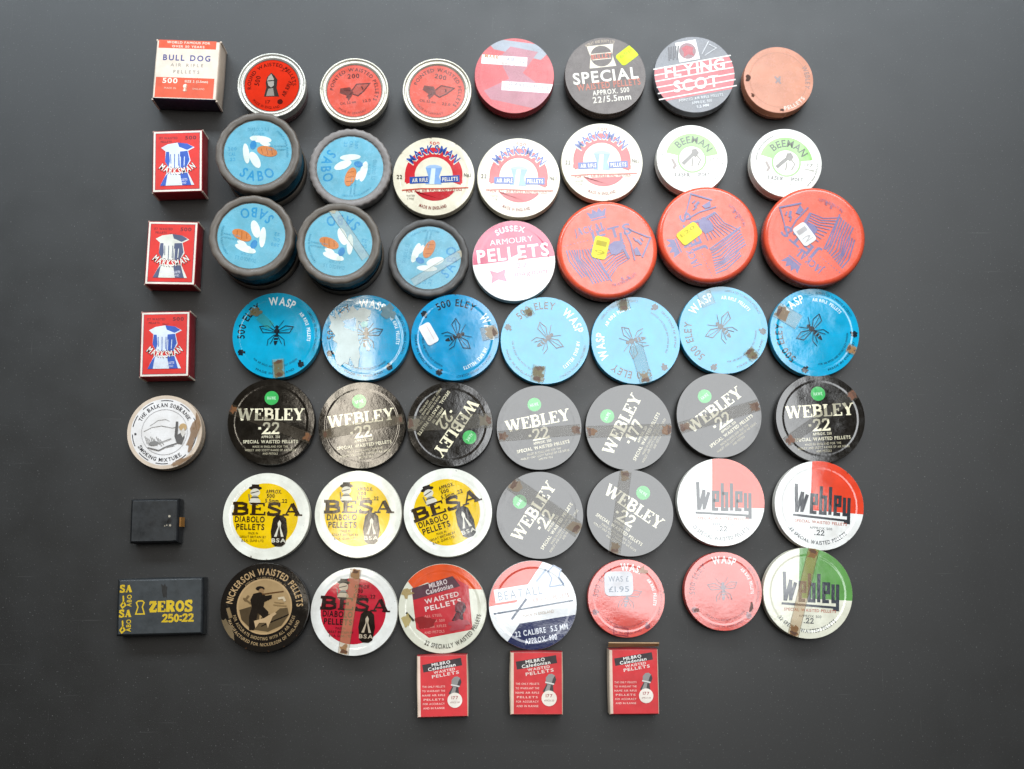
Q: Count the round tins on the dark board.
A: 50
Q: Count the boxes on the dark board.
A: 9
